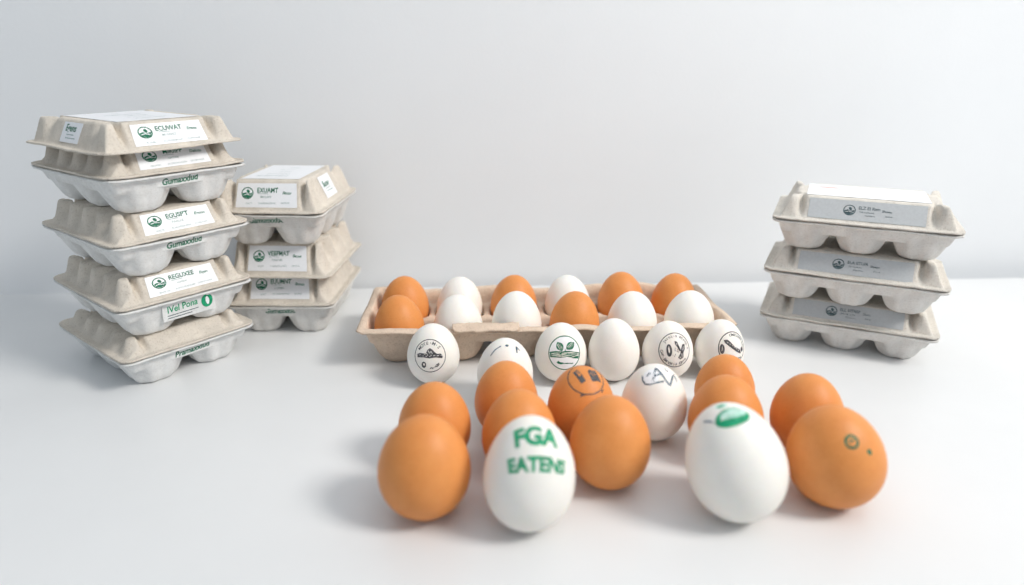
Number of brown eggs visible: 16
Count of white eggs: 15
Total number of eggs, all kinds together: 31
